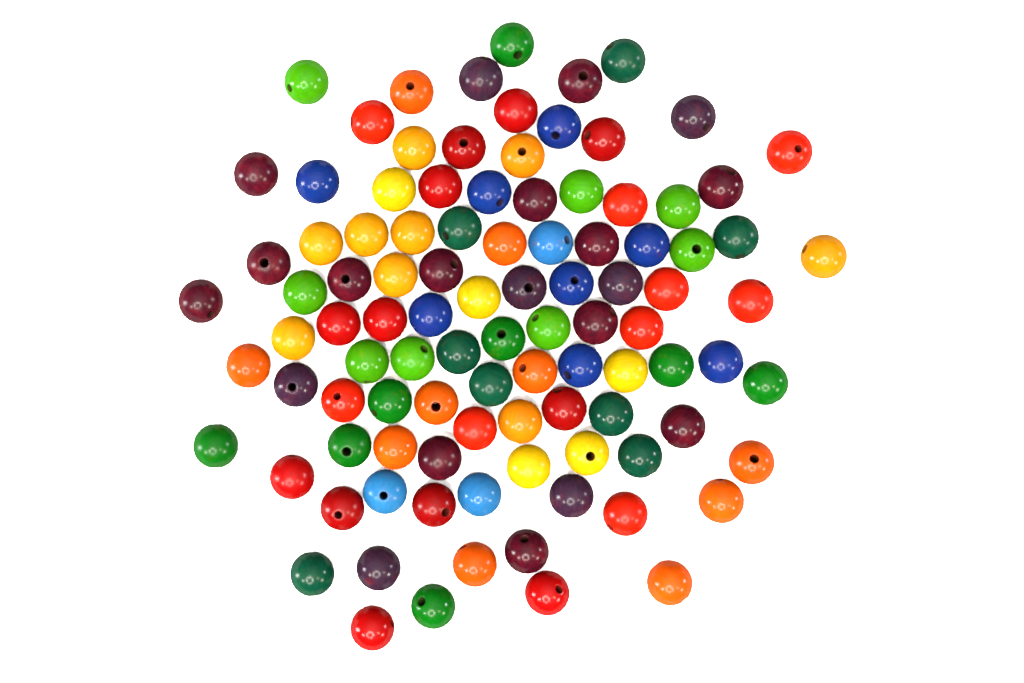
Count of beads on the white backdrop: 100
